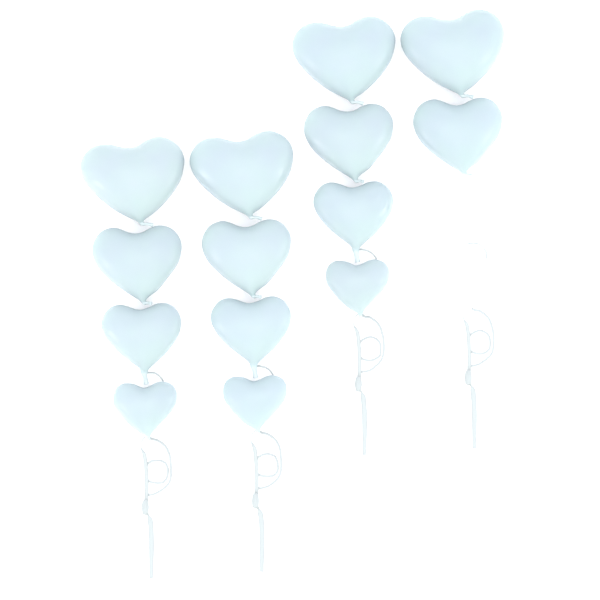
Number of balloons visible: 14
